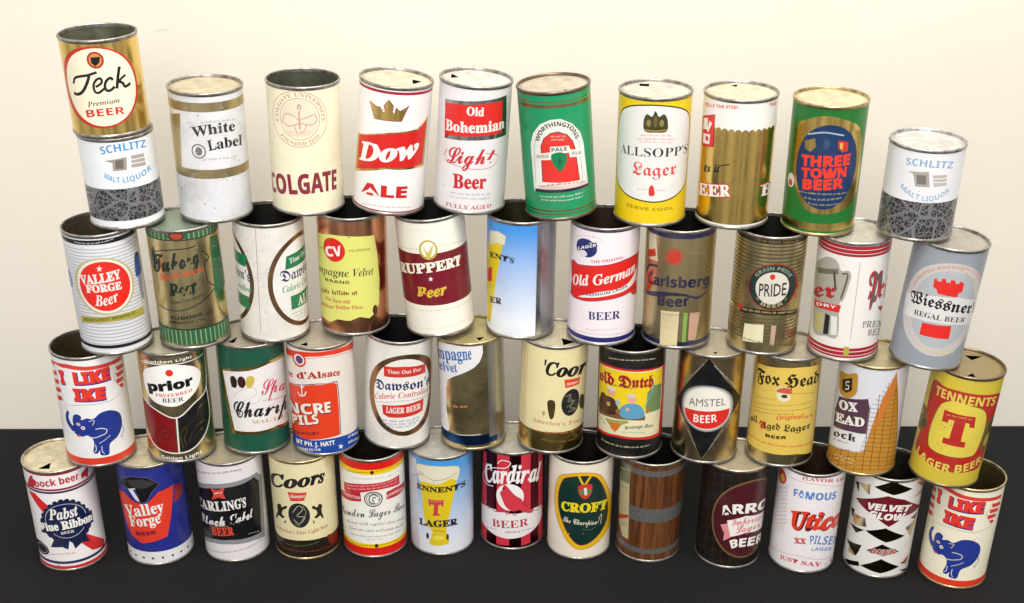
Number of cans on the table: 47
